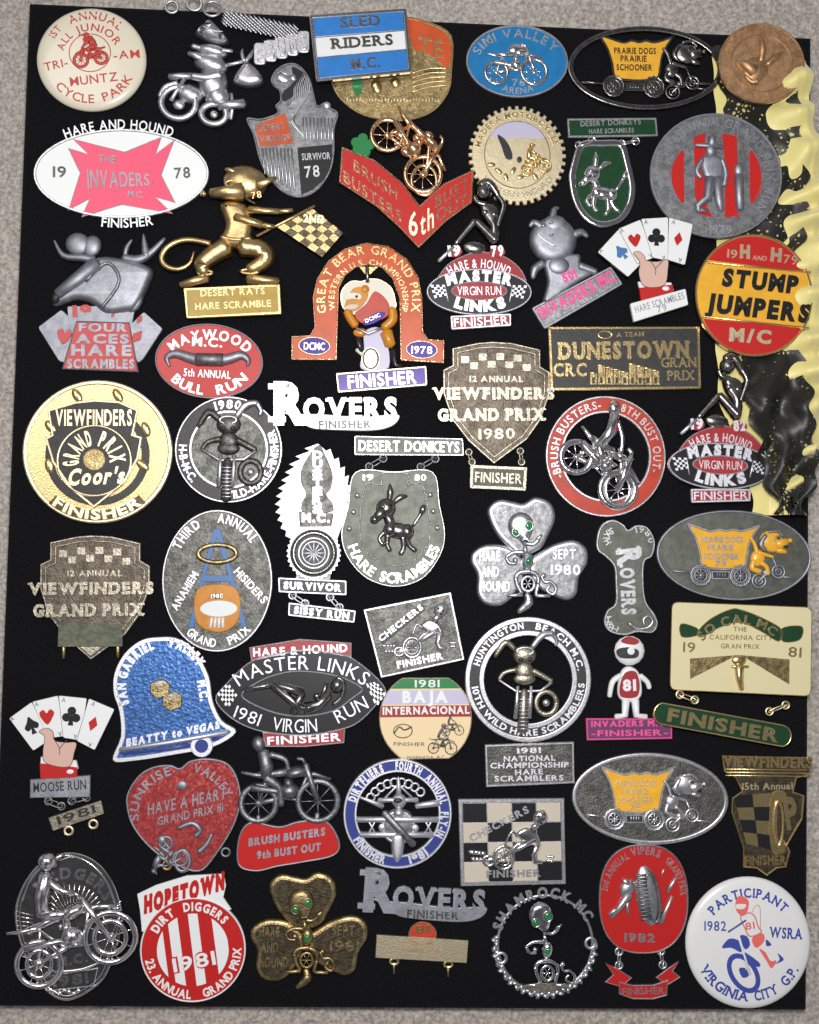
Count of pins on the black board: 57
